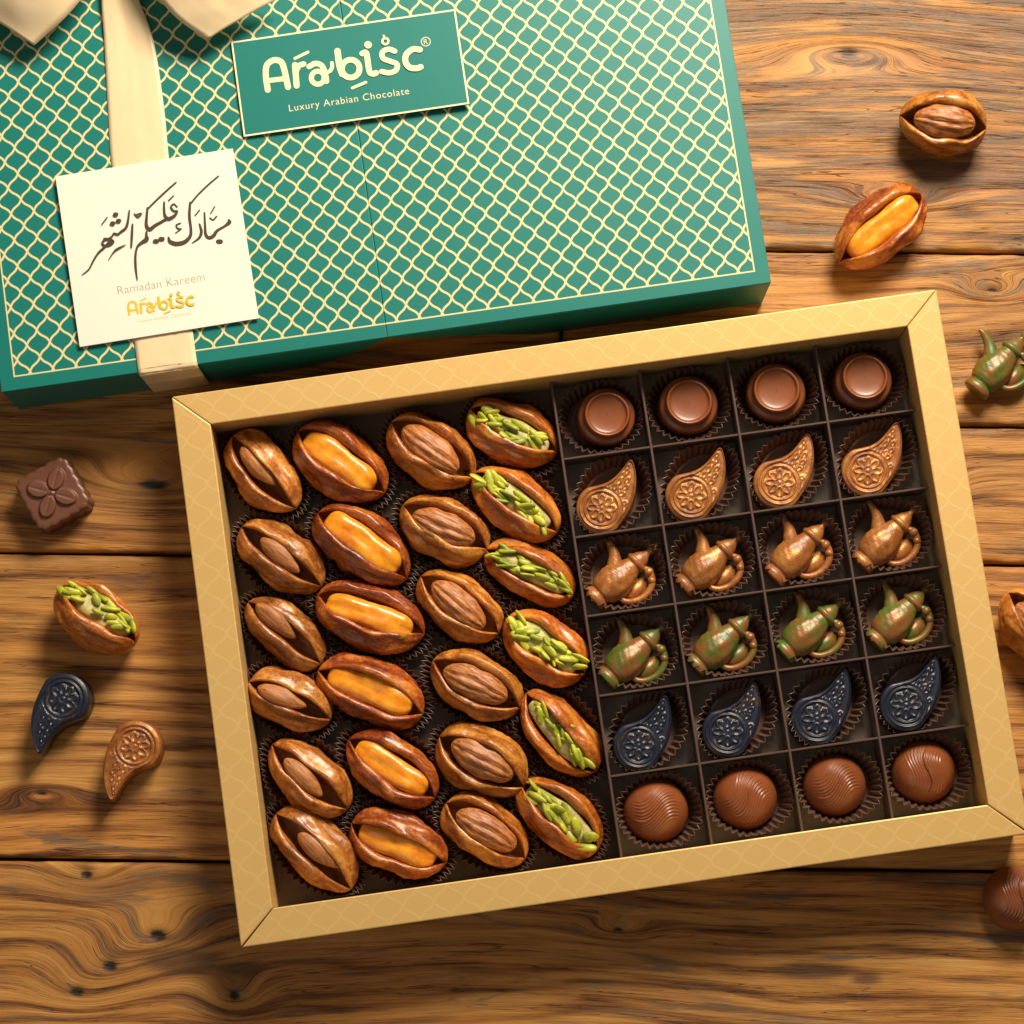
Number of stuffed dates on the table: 28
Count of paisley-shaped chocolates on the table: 10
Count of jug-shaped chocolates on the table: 9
